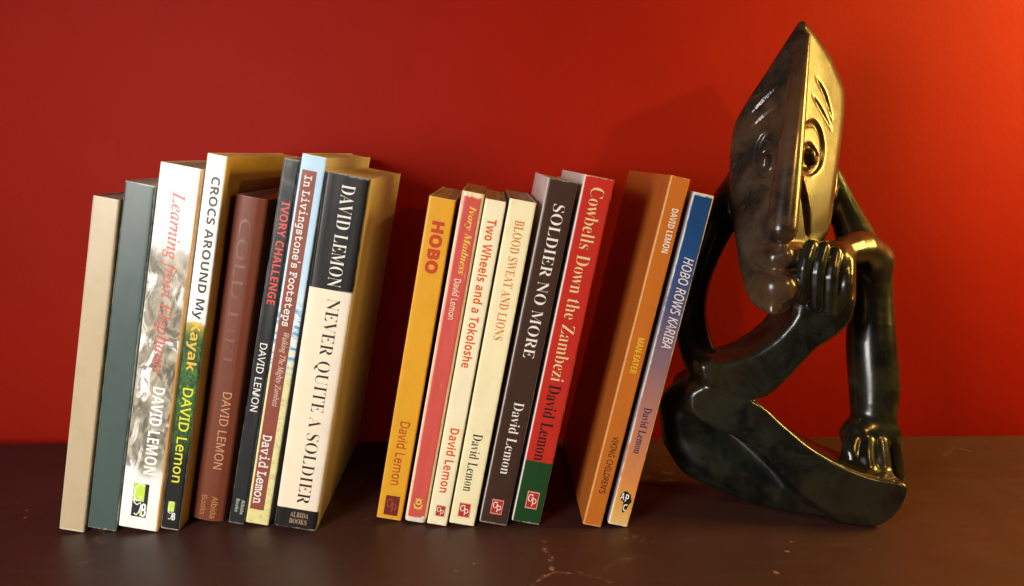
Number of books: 16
